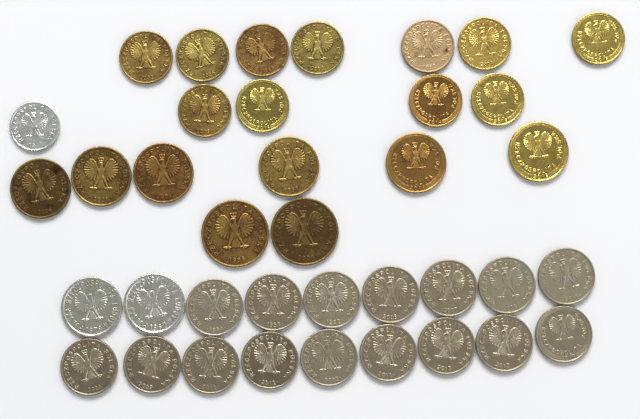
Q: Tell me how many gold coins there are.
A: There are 19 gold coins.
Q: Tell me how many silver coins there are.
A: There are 19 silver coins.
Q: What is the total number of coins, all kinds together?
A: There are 38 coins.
